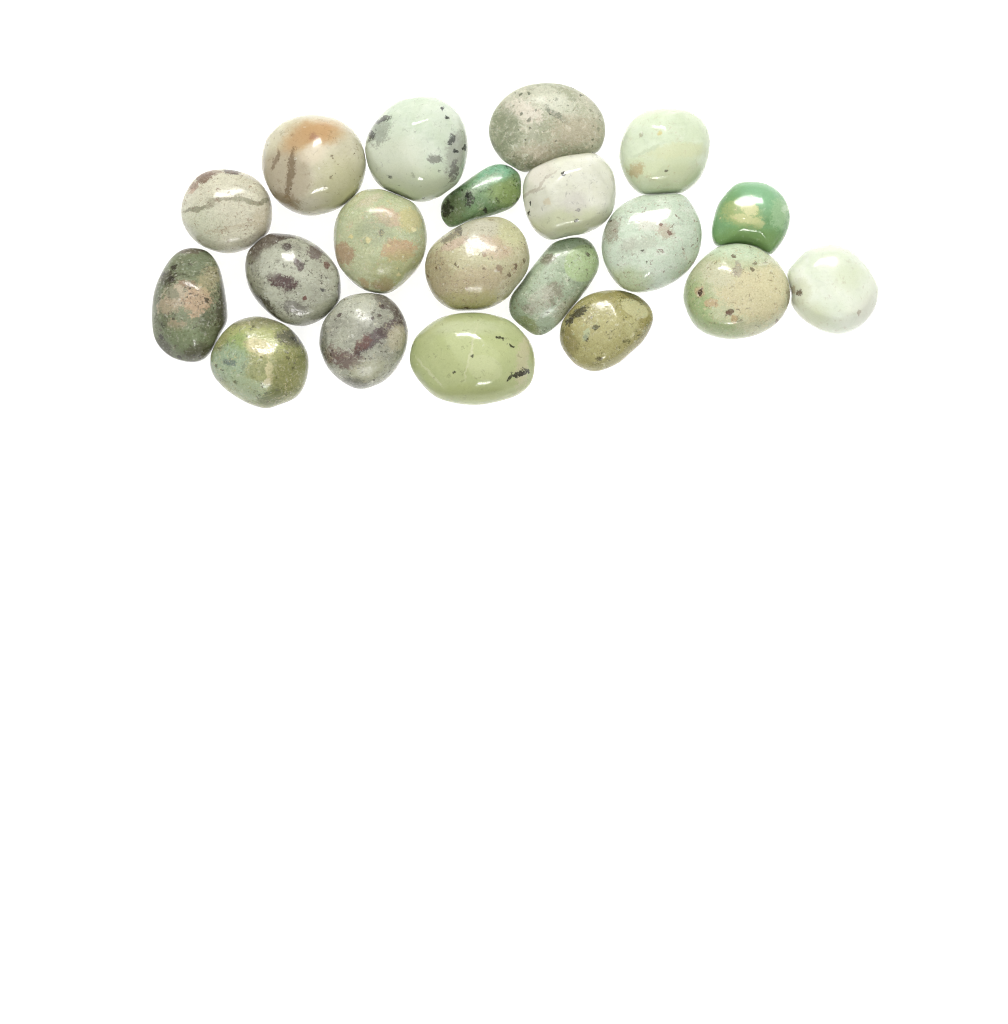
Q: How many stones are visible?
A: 20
